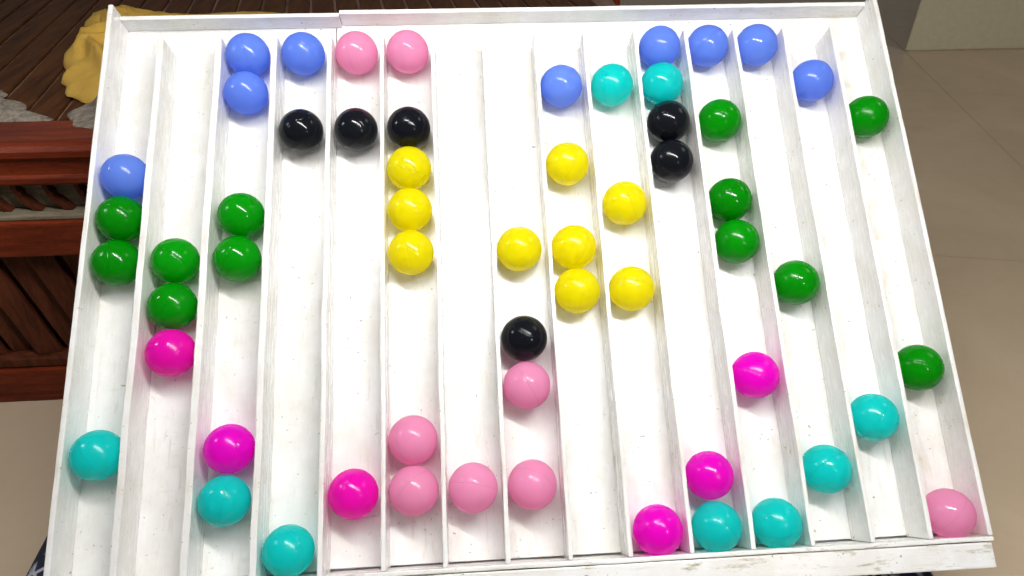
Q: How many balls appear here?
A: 59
